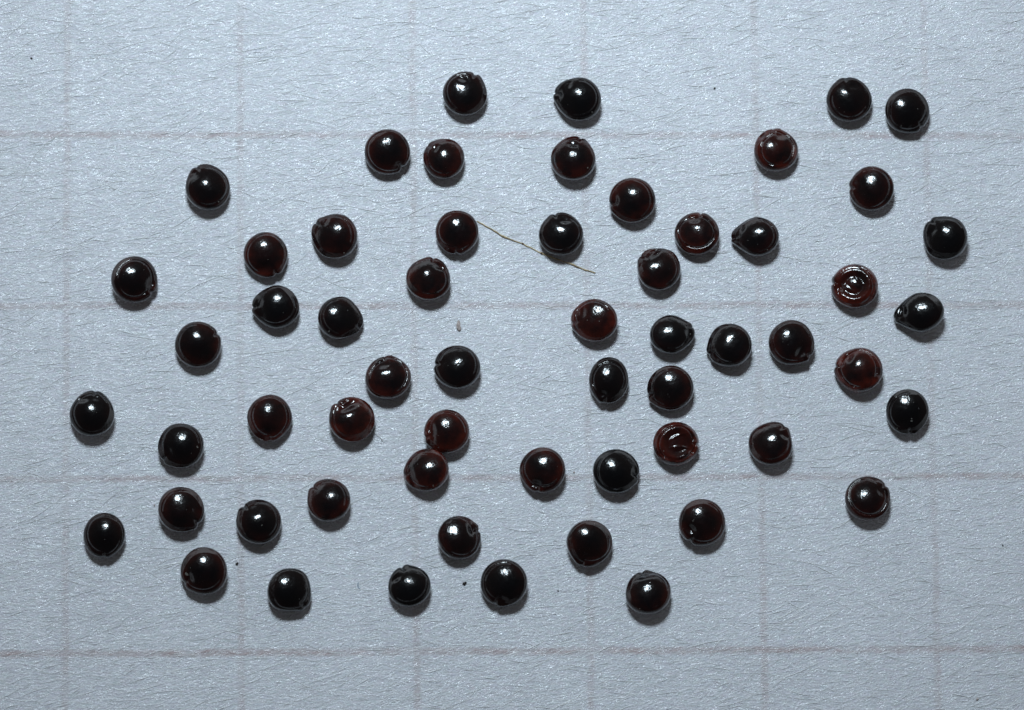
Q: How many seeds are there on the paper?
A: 59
